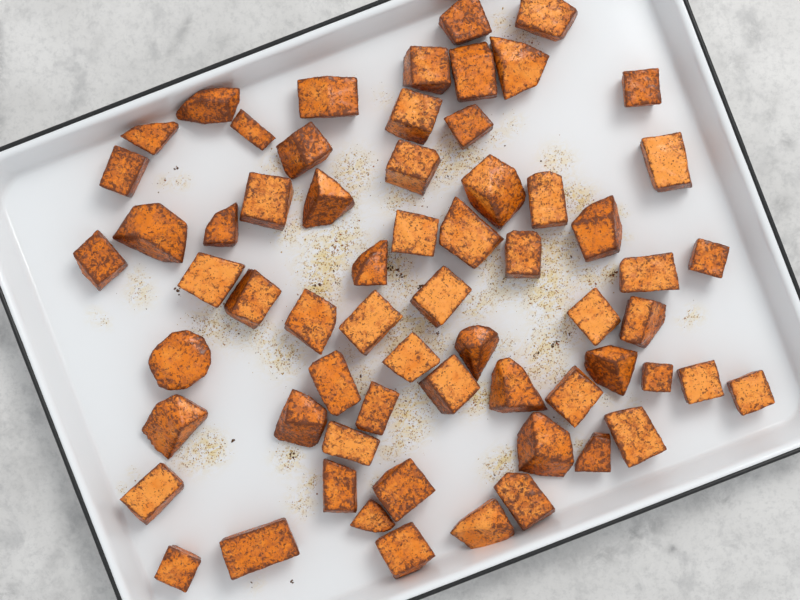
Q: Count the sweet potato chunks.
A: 64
